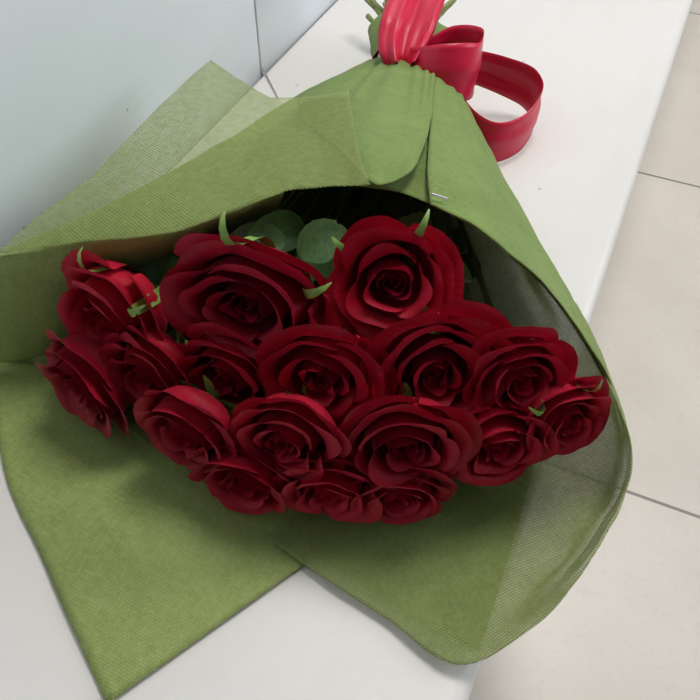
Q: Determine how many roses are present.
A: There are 17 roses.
